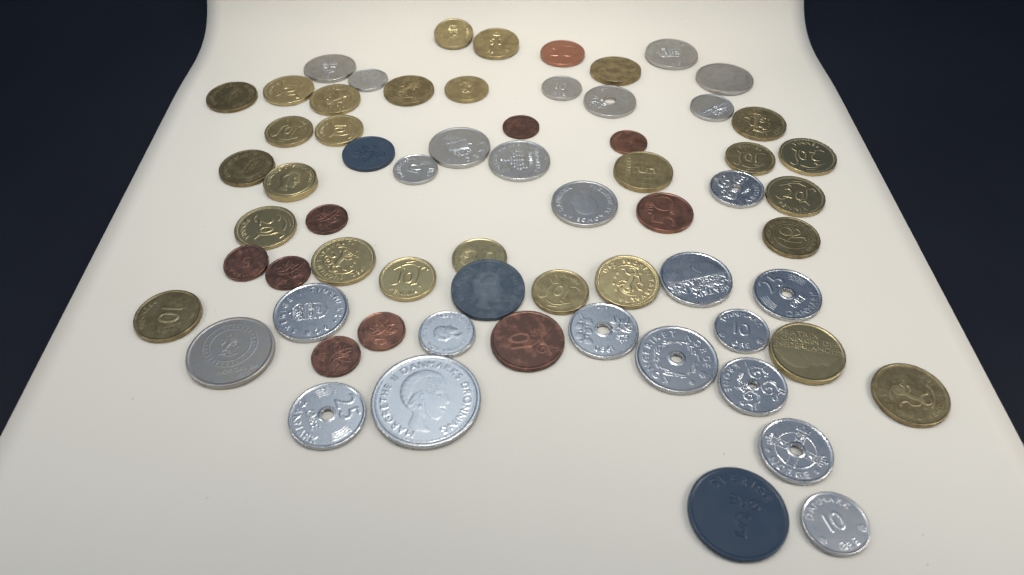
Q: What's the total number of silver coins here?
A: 25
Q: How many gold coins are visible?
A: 27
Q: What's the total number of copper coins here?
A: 10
